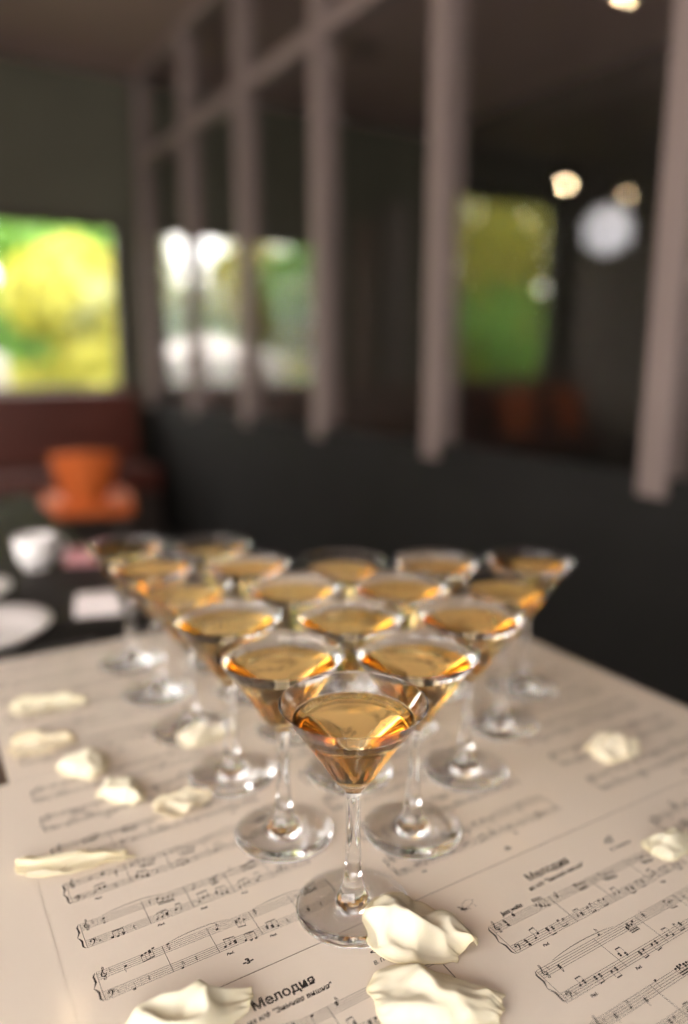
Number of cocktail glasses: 17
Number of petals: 12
